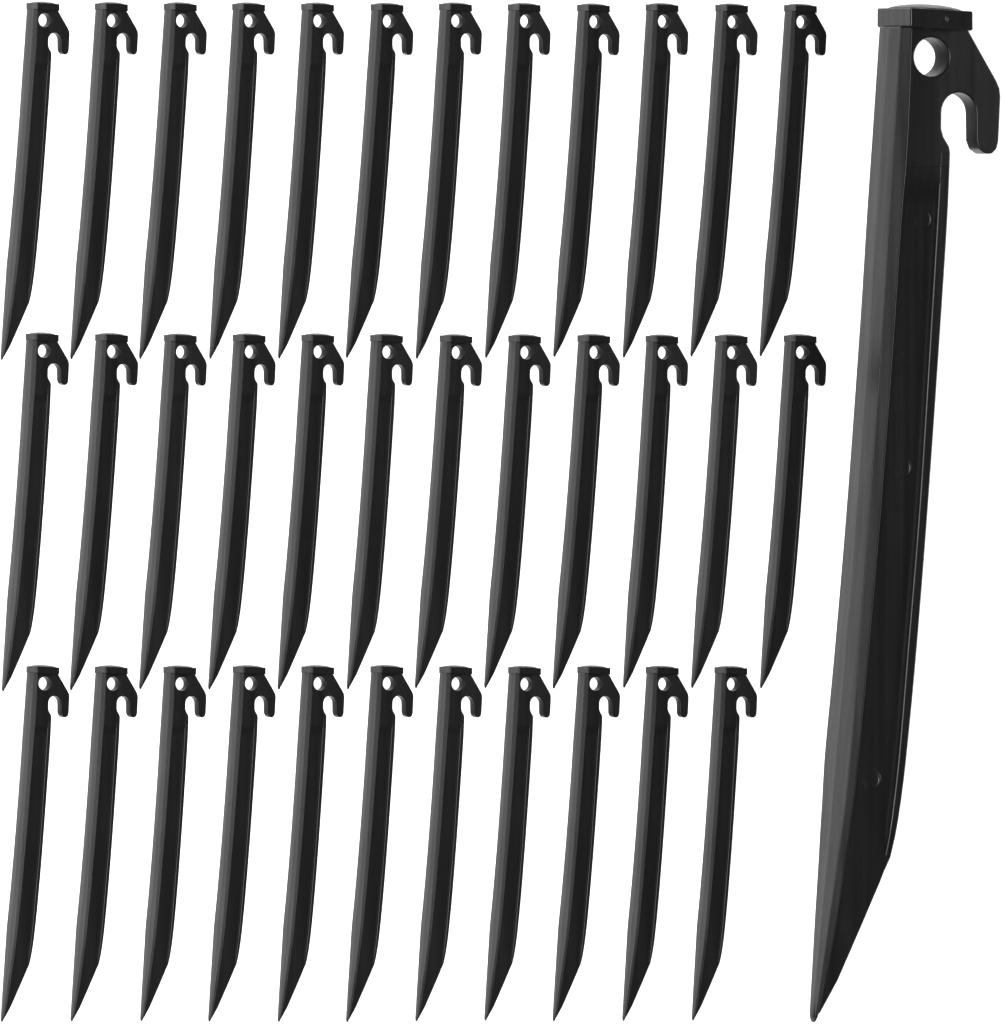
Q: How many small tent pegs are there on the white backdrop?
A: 35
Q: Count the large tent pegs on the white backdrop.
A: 1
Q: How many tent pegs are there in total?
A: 36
